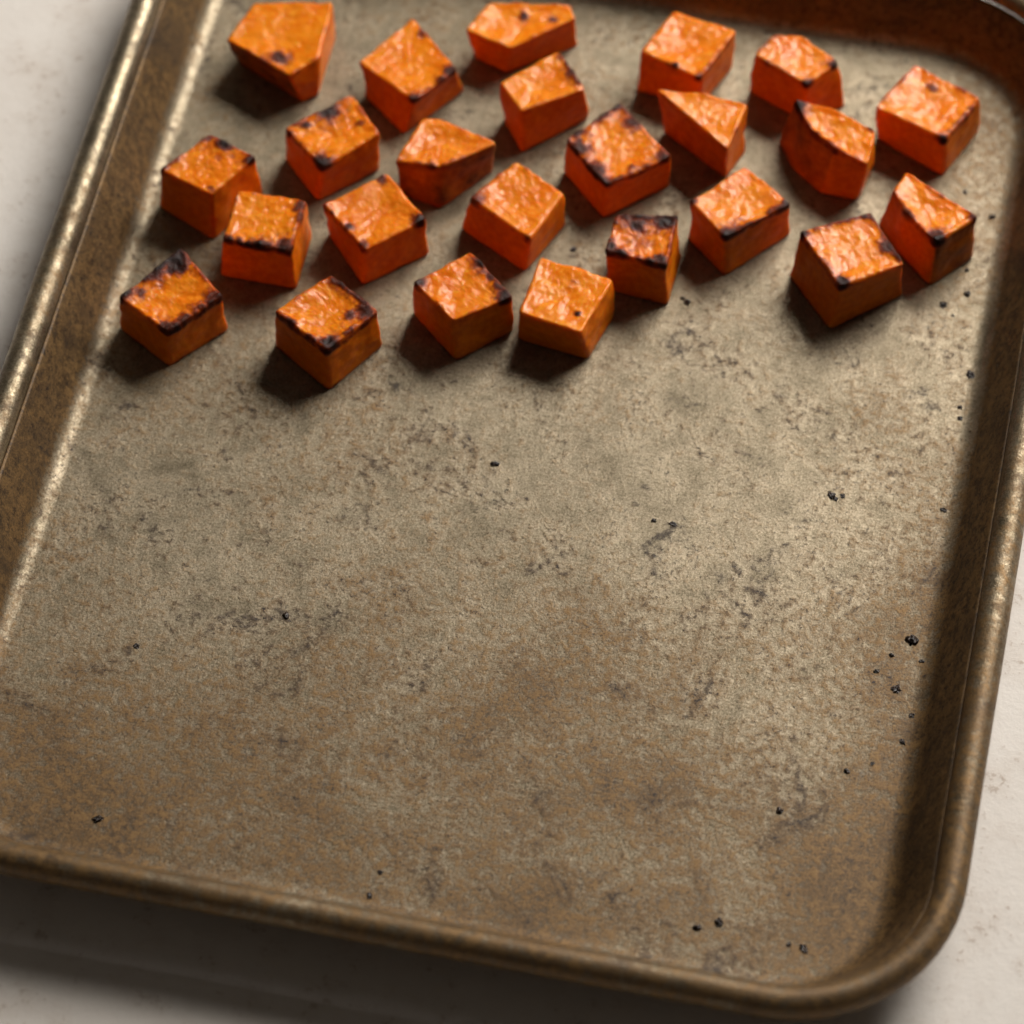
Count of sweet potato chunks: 24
